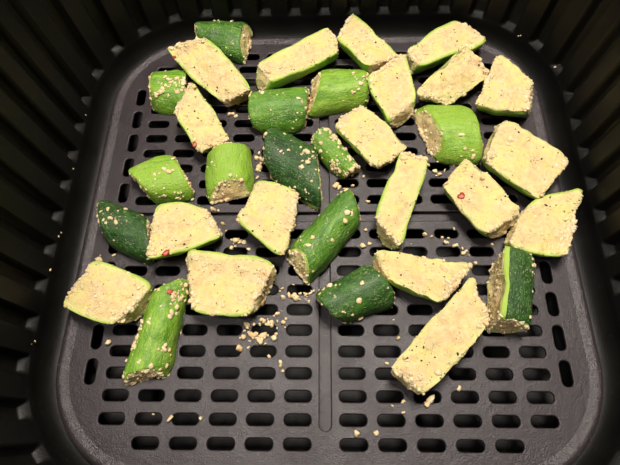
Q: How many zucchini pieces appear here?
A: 33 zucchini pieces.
